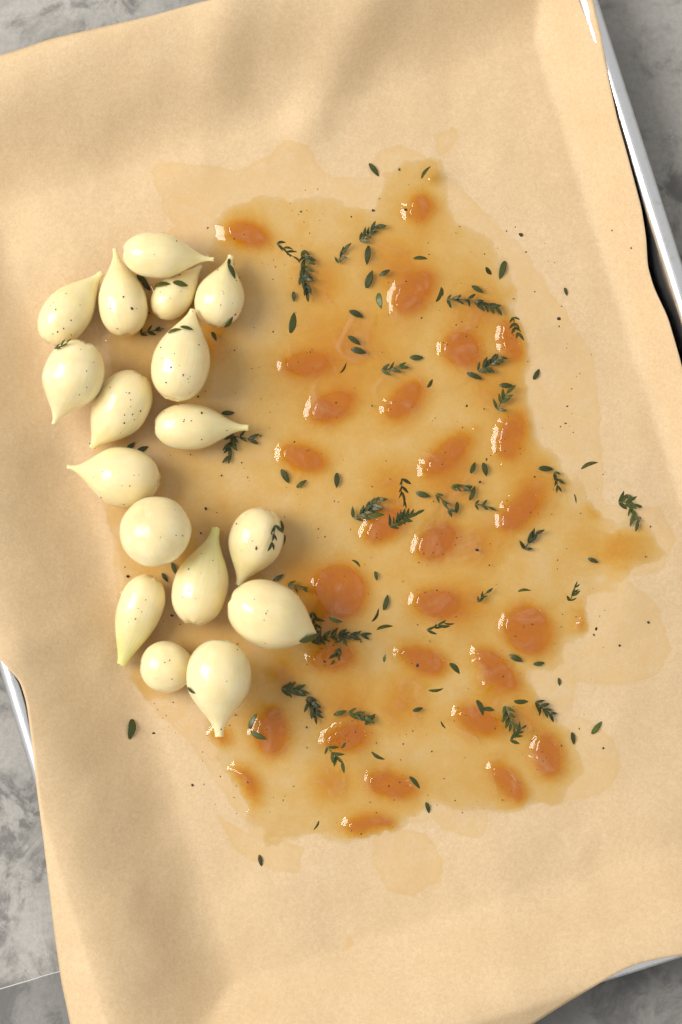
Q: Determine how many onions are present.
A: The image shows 17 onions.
